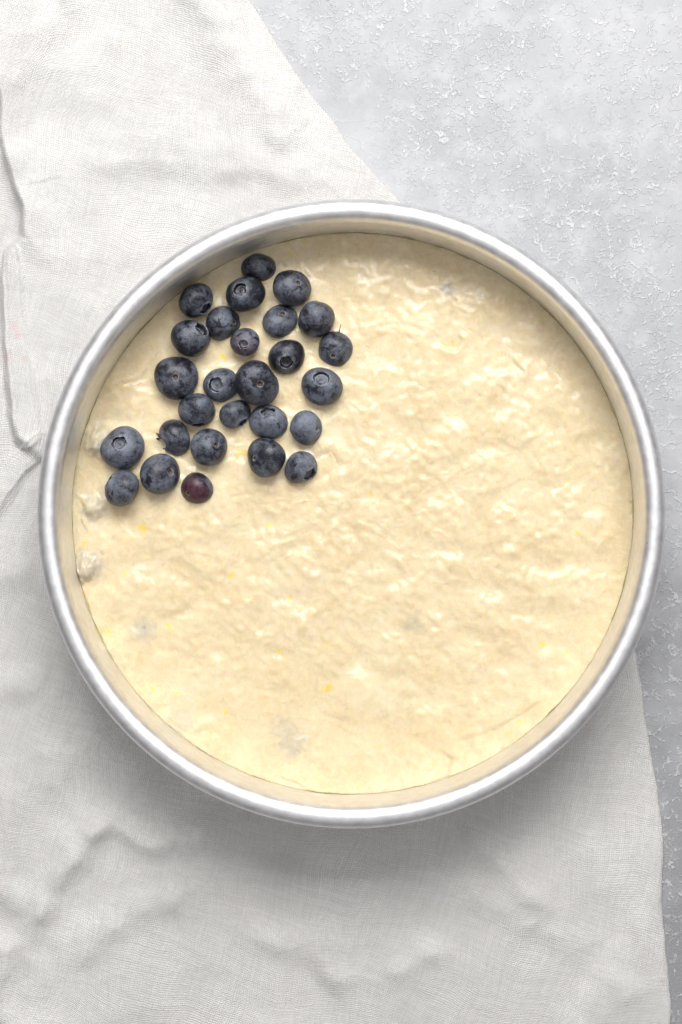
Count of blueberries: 27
